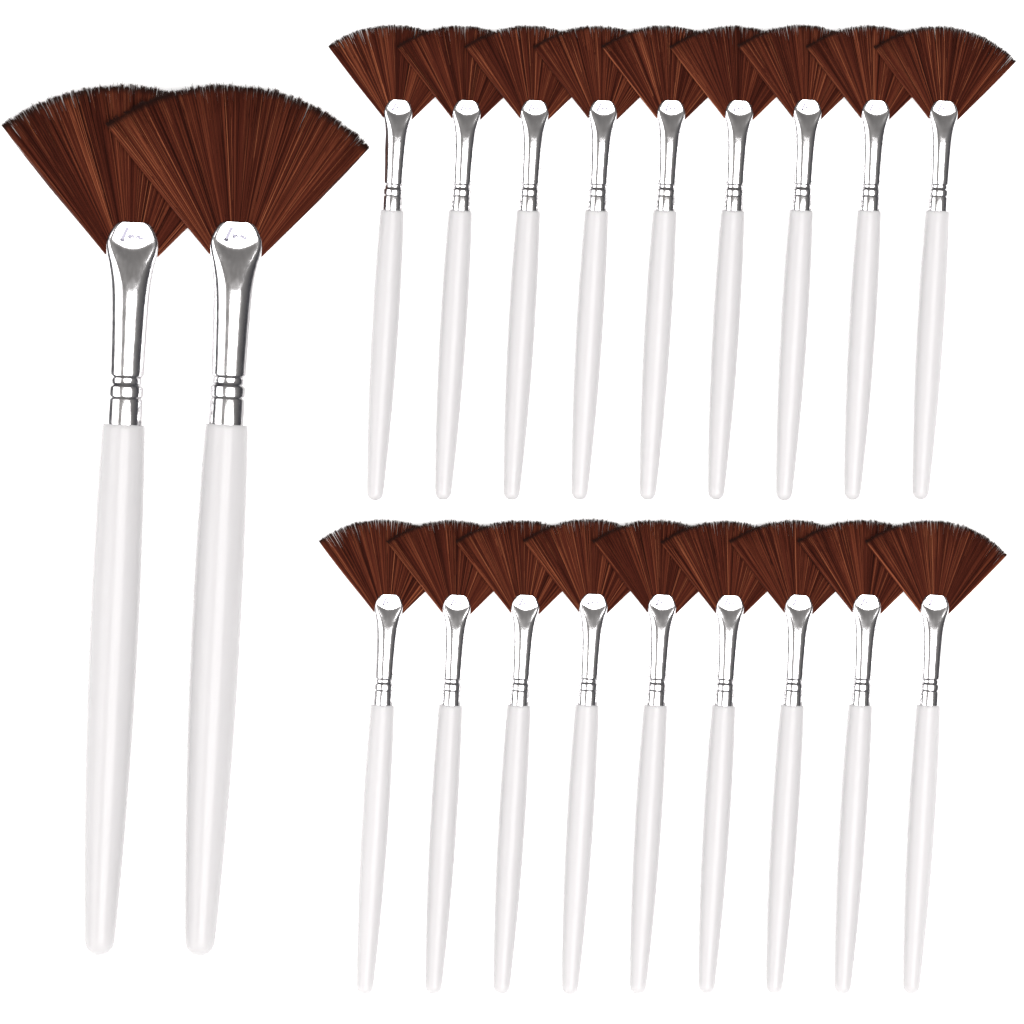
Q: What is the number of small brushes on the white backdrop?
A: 18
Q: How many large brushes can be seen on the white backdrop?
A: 2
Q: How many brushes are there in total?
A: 20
